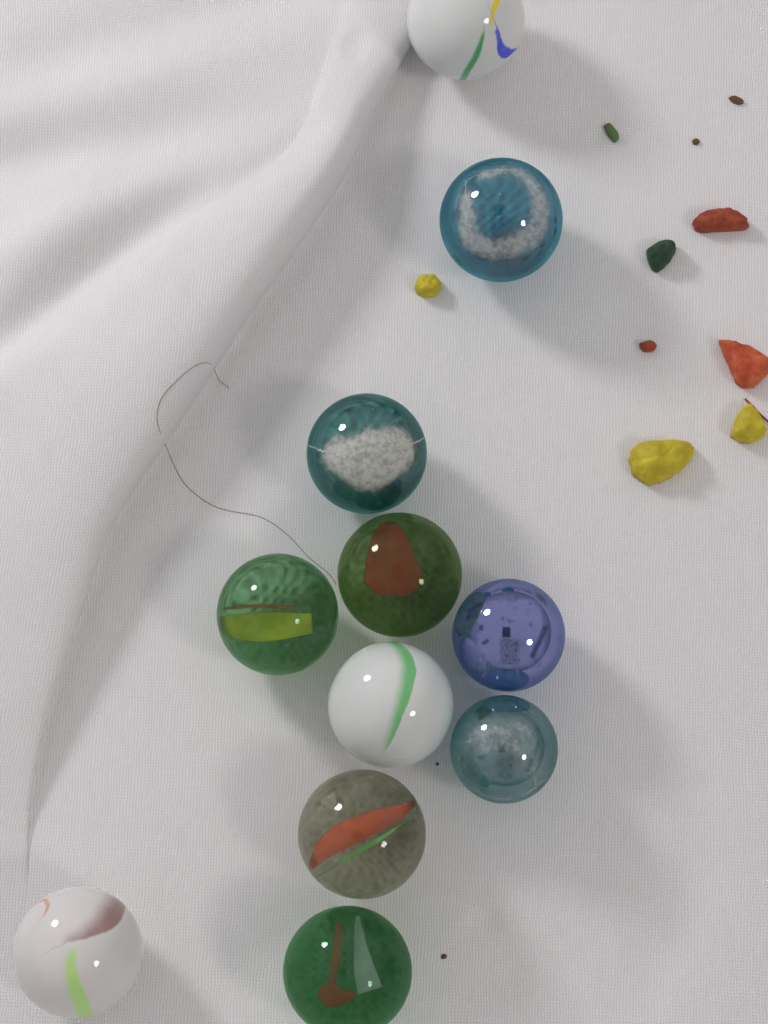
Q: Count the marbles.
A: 11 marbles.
